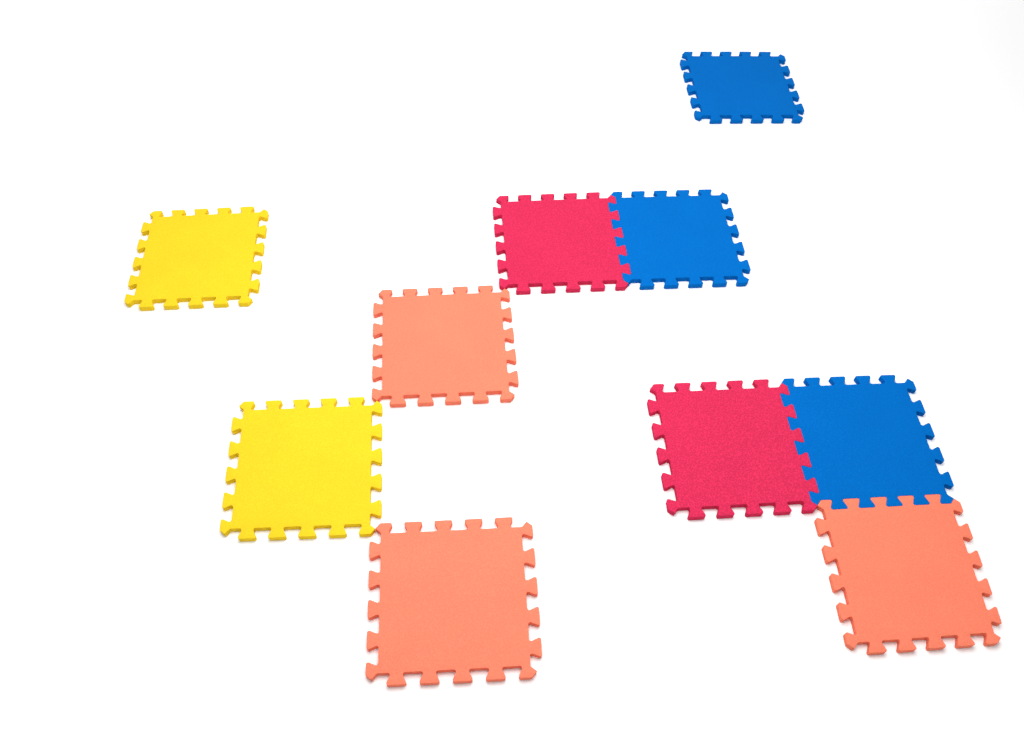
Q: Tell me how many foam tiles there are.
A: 10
